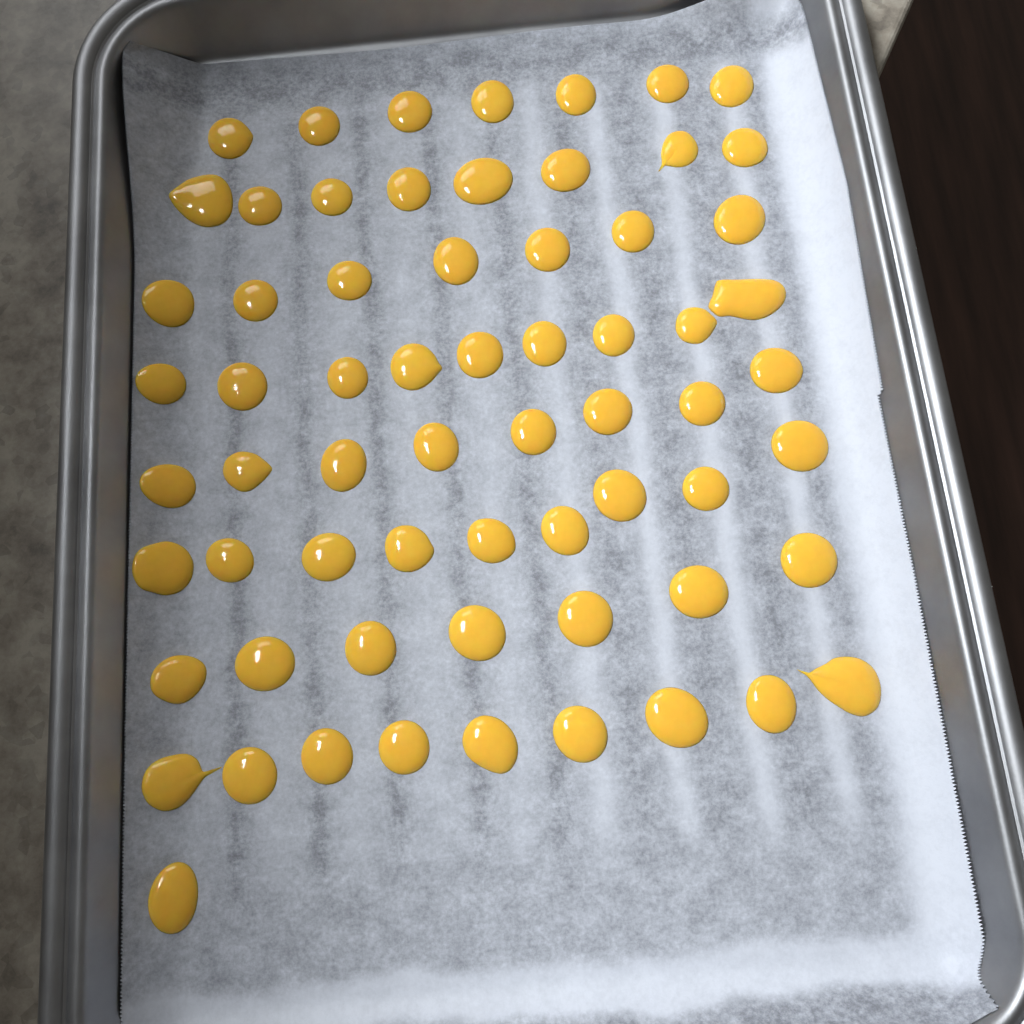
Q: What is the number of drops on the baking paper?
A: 65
